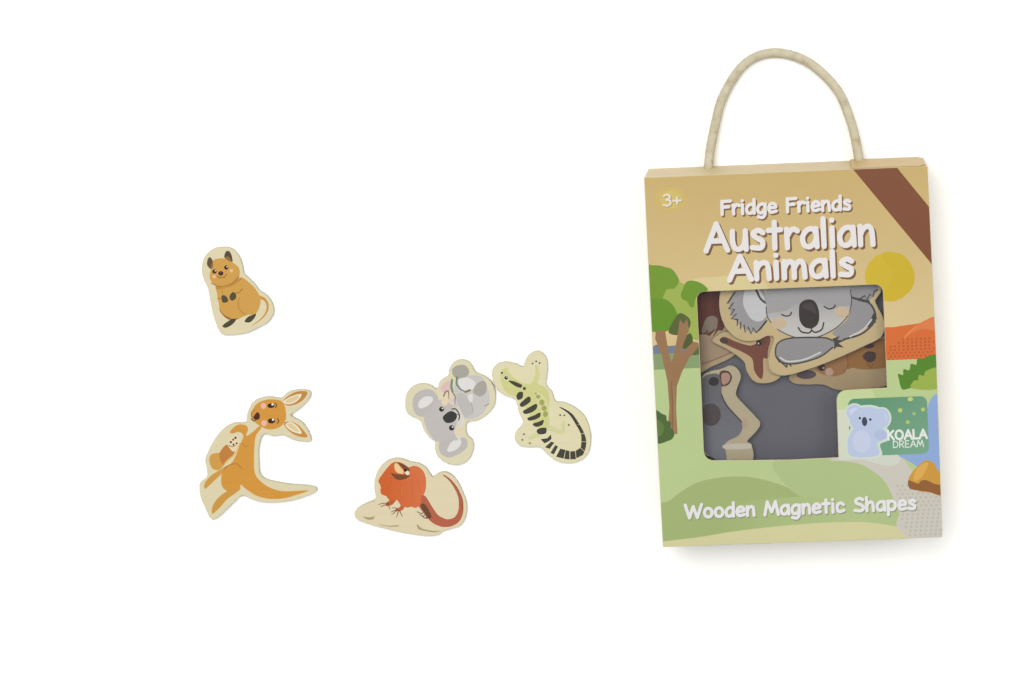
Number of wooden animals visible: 10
